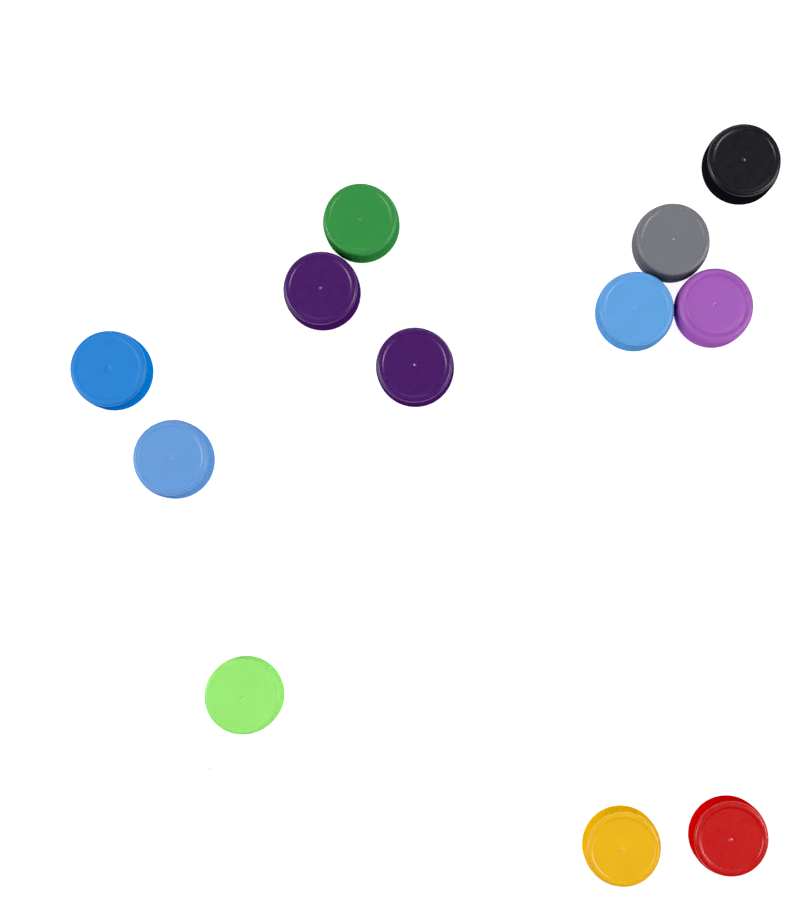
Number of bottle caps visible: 12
